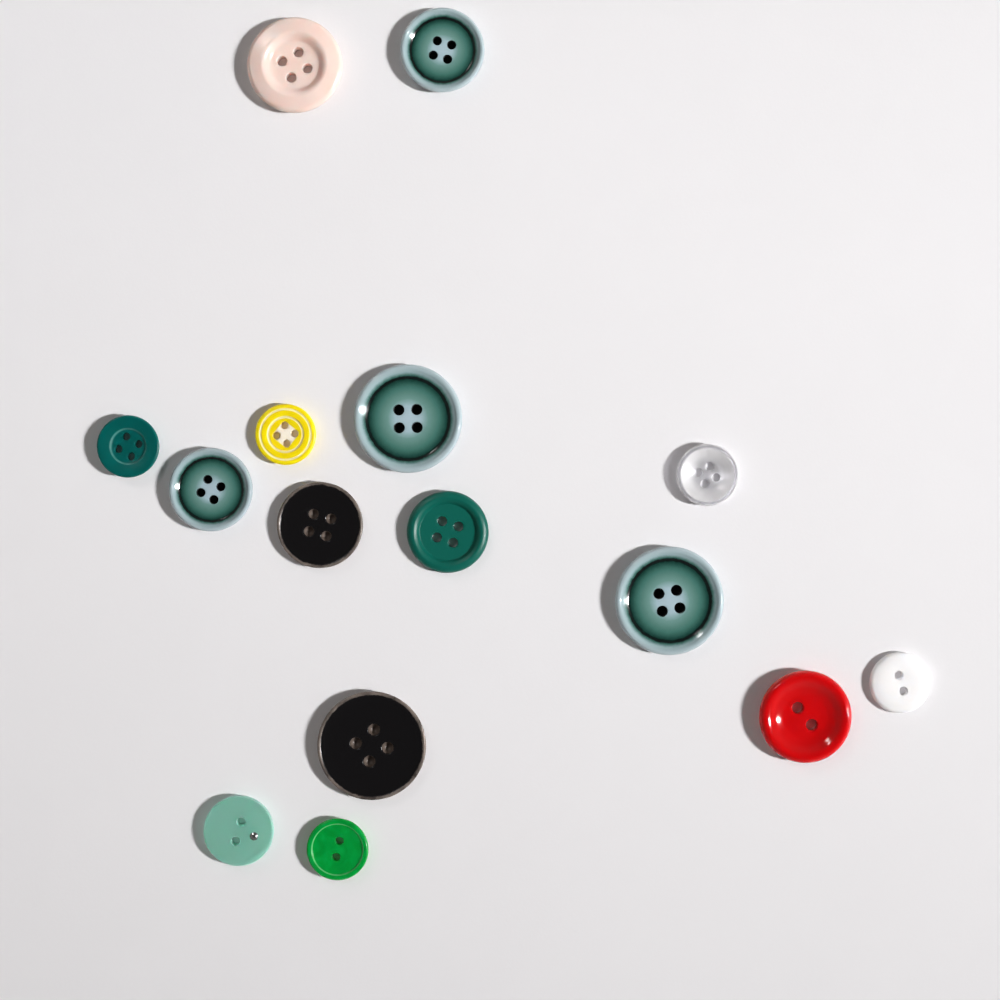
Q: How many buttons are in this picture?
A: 15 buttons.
